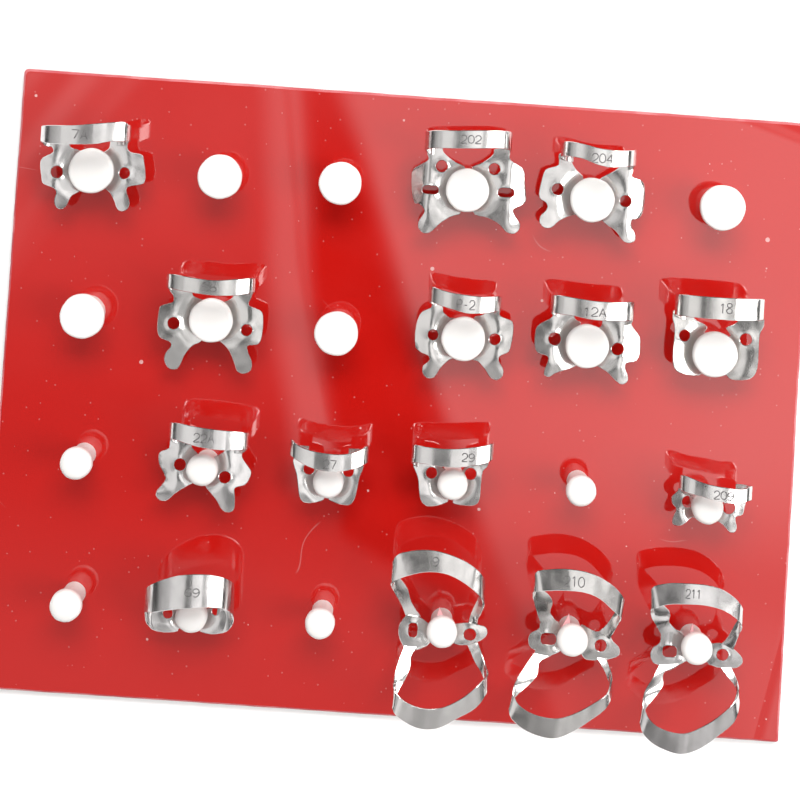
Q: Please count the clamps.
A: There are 15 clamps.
